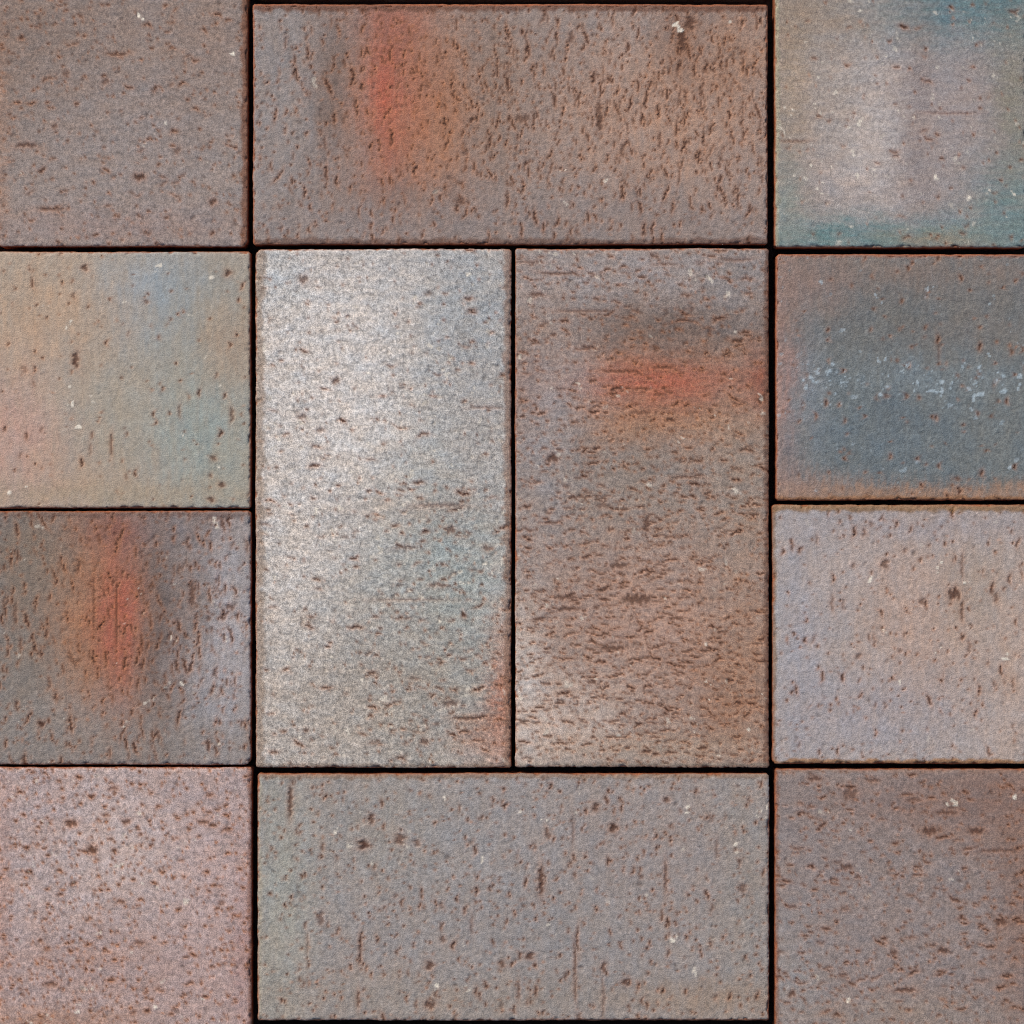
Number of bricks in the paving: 12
